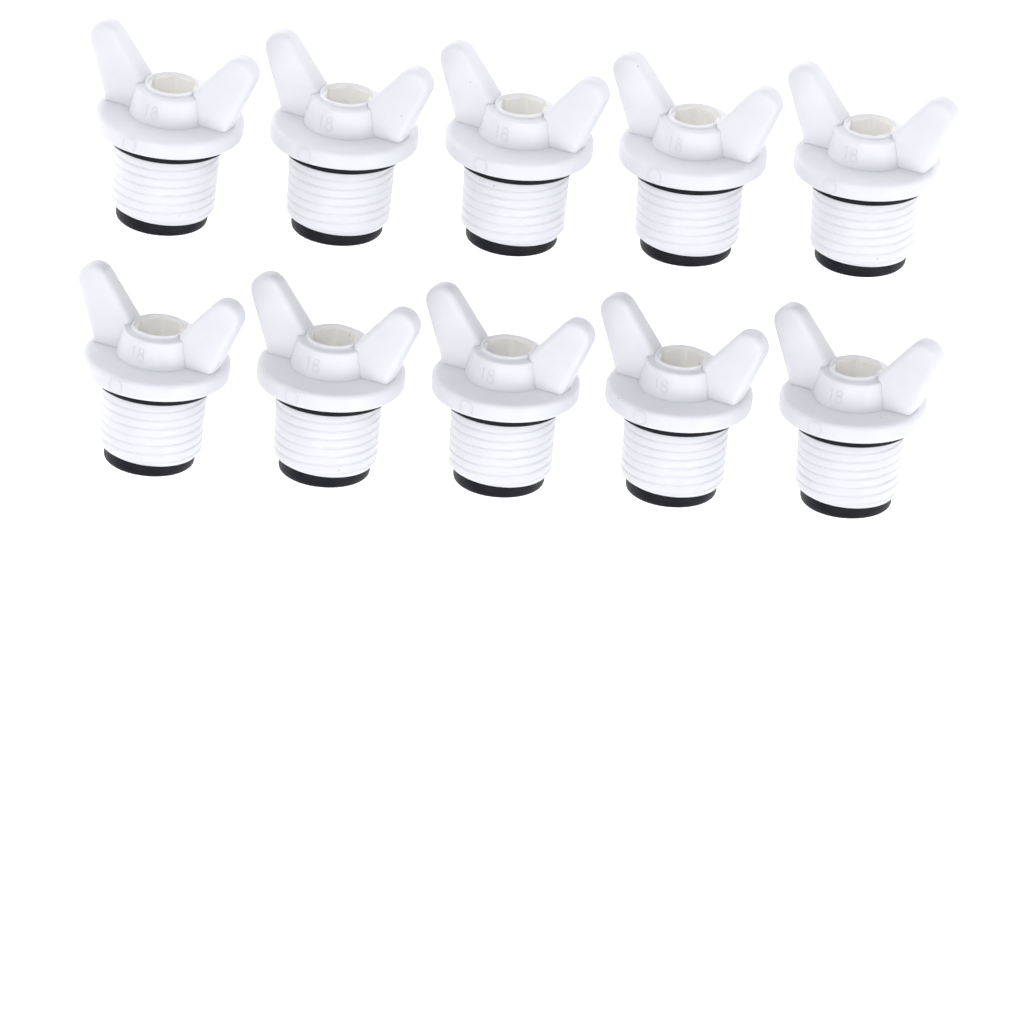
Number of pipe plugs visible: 10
